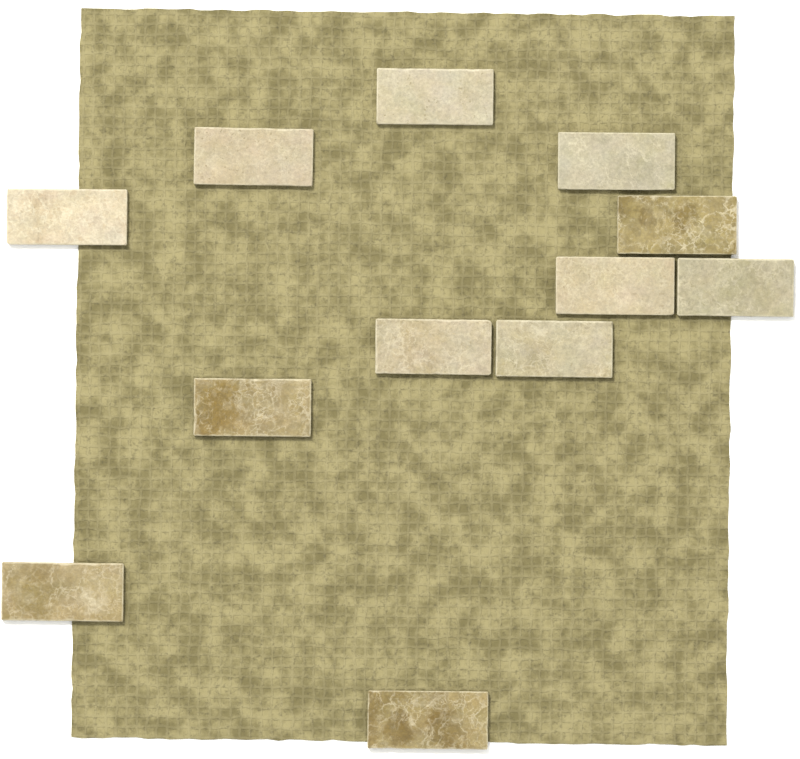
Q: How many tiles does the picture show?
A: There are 12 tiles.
